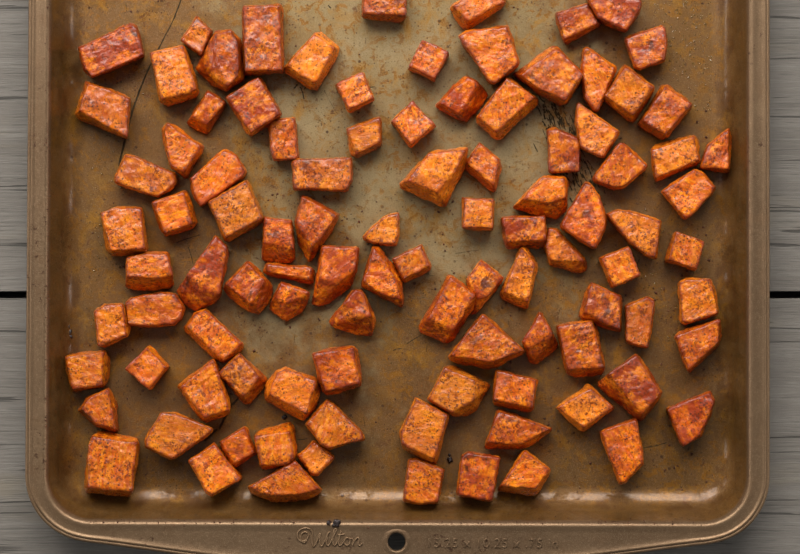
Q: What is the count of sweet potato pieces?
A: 100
